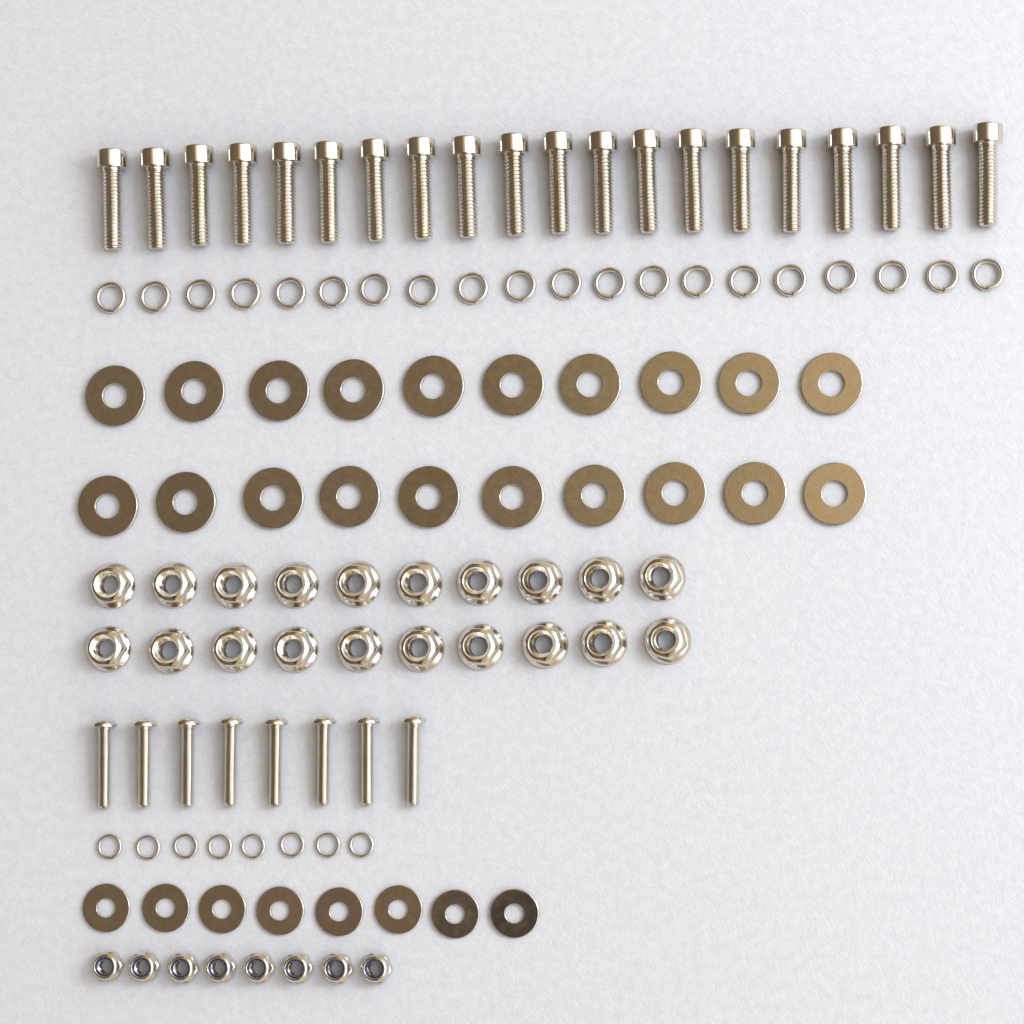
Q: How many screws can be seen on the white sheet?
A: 28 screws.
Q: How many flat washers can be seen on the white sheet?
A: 28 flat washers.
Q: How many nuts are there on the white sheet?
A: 28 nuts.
